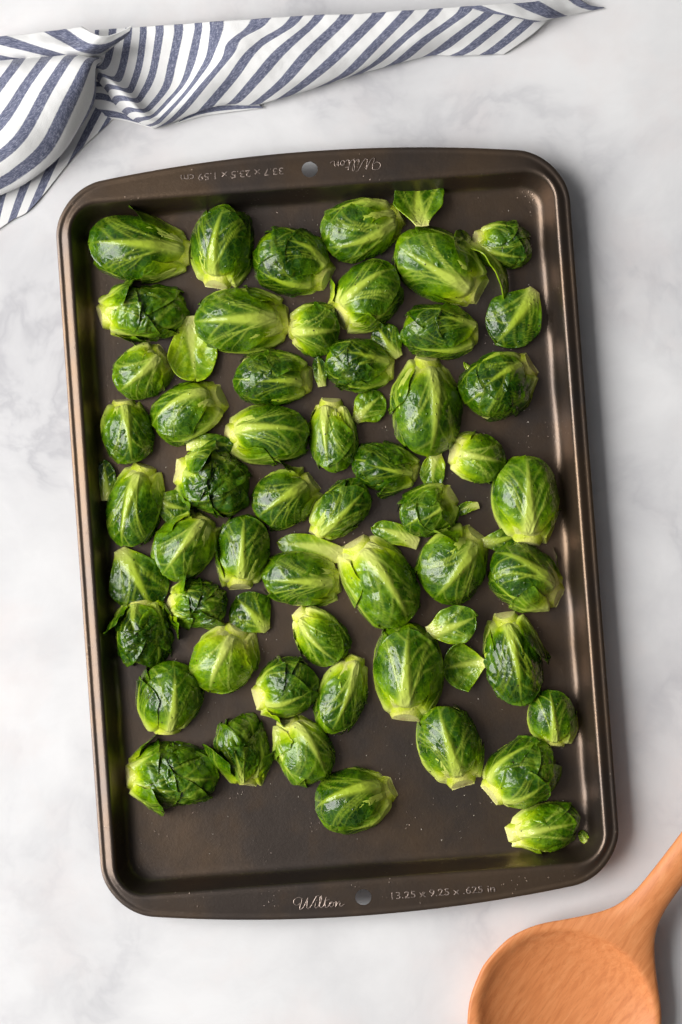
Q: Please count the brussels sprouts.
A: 51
